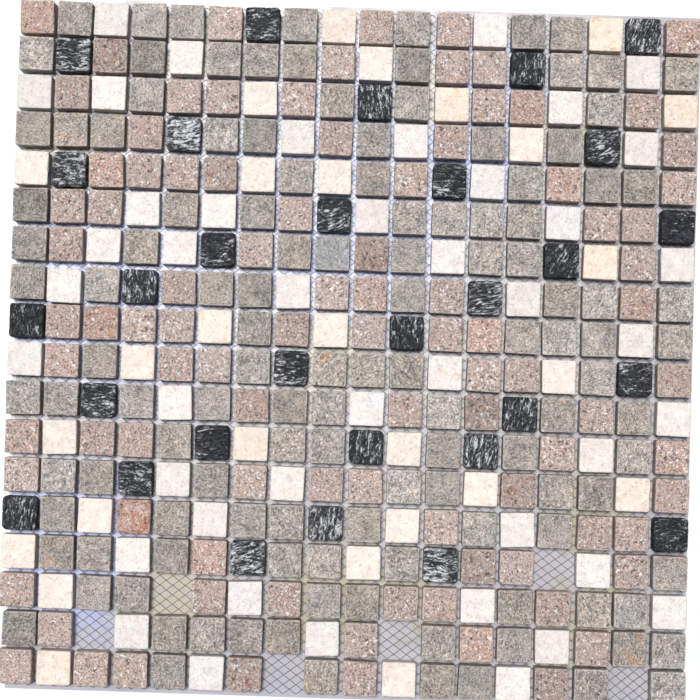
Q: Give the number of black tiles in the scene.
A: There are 30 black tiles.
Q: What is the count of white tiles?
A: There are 70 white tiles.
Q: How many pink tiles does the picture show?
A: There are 94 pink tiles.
